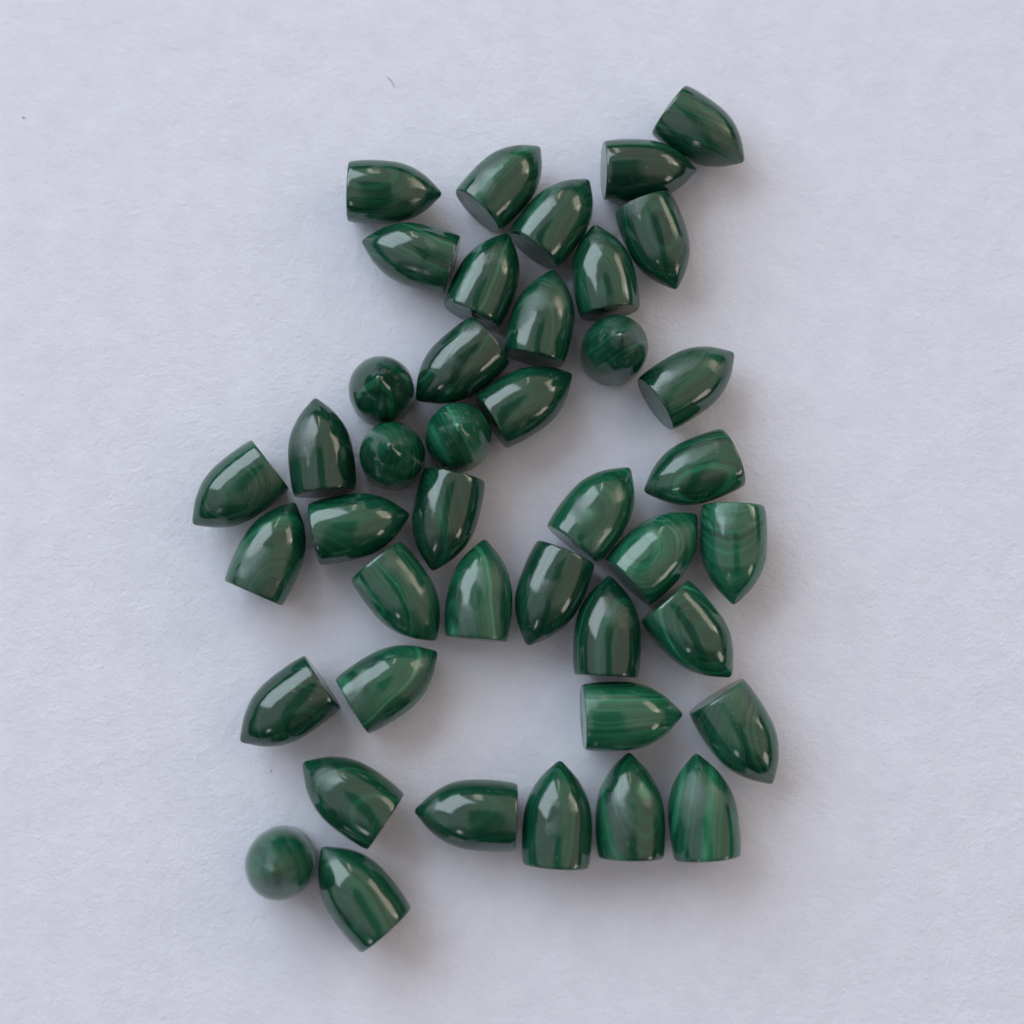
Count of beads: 42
